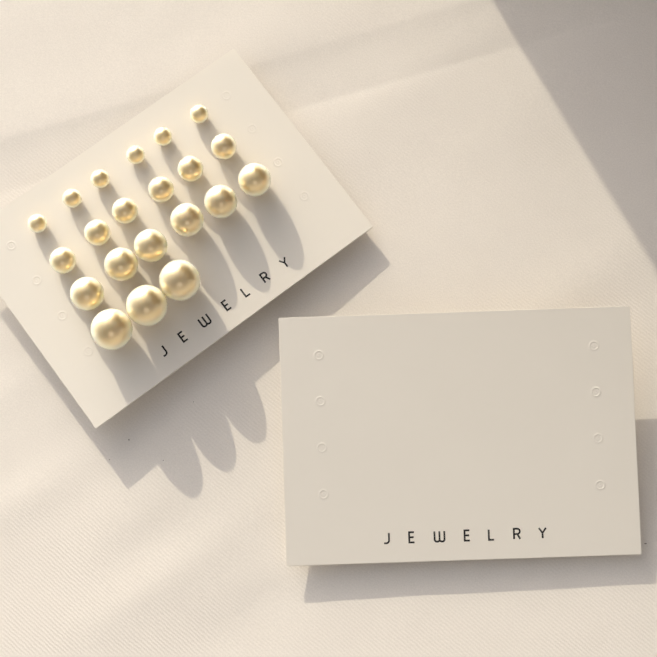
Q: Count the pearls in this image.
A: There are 21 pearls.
